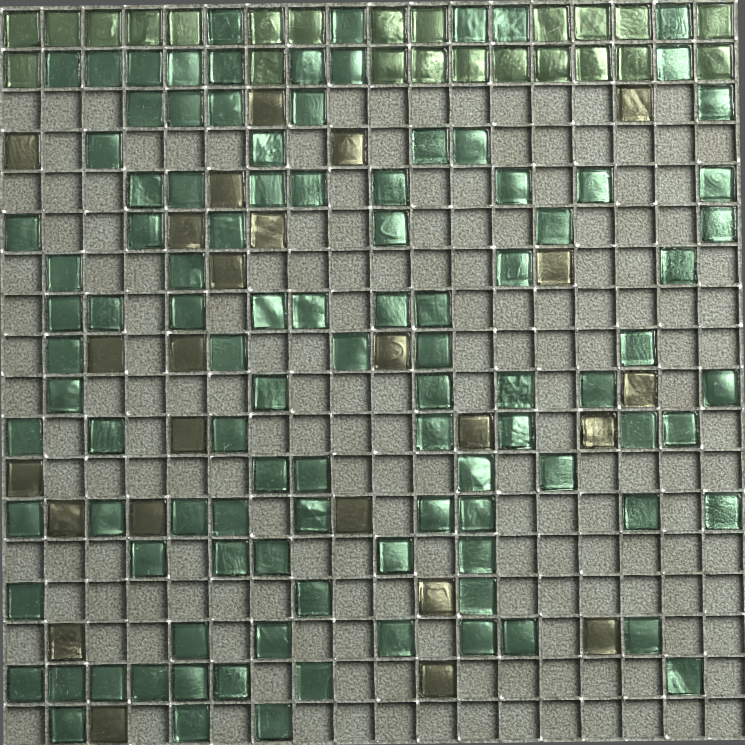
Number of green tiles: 23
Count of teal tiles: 103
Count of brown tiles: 25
